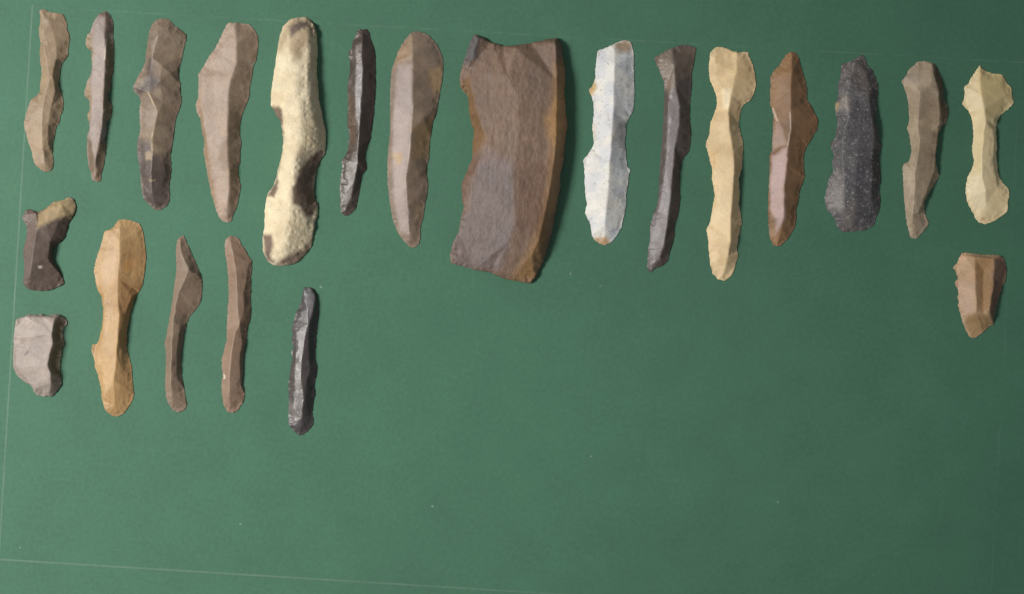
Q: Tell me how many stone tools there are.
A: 22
